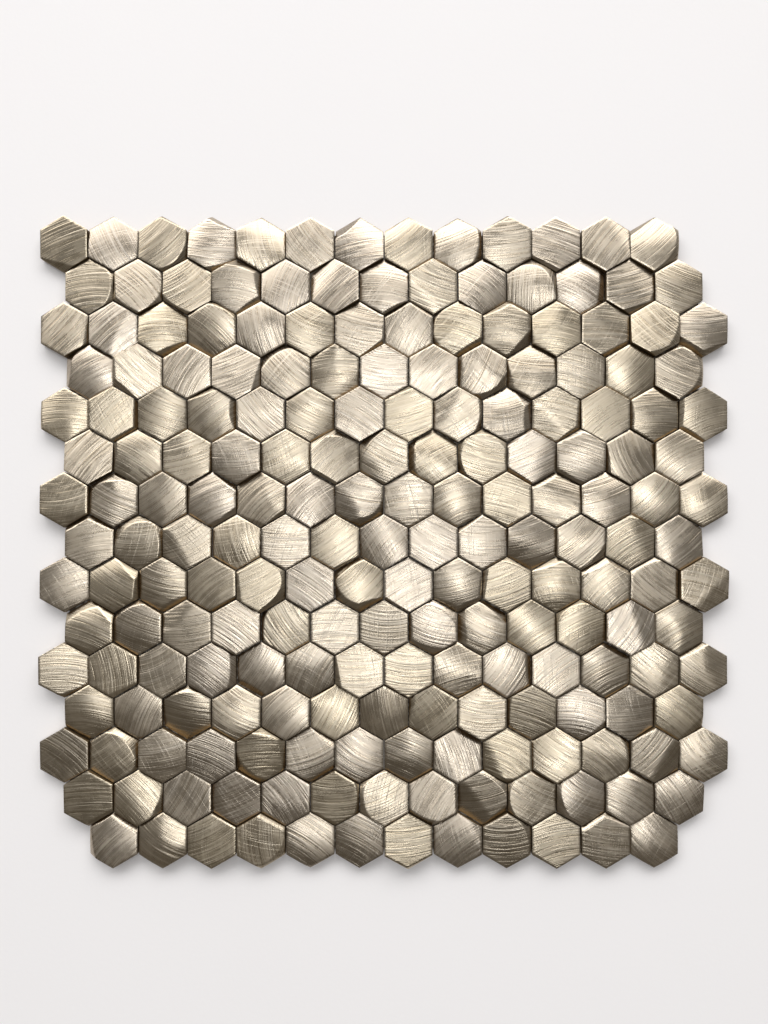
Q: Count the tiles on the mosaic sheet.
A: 200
